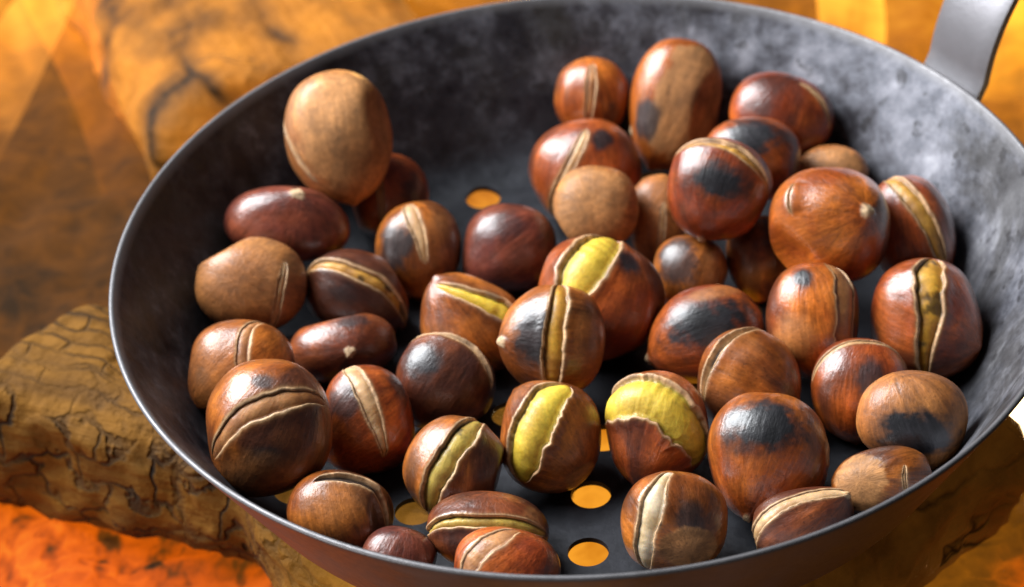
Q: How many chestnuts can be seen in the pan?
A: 45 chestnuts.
